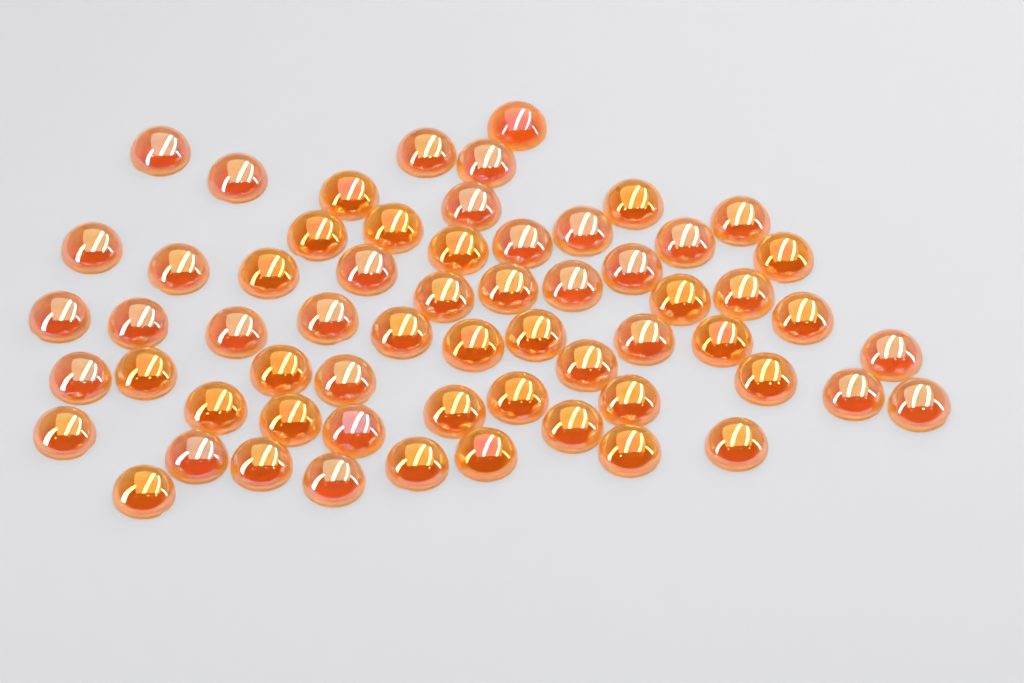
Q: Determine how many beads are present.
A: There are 61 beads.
